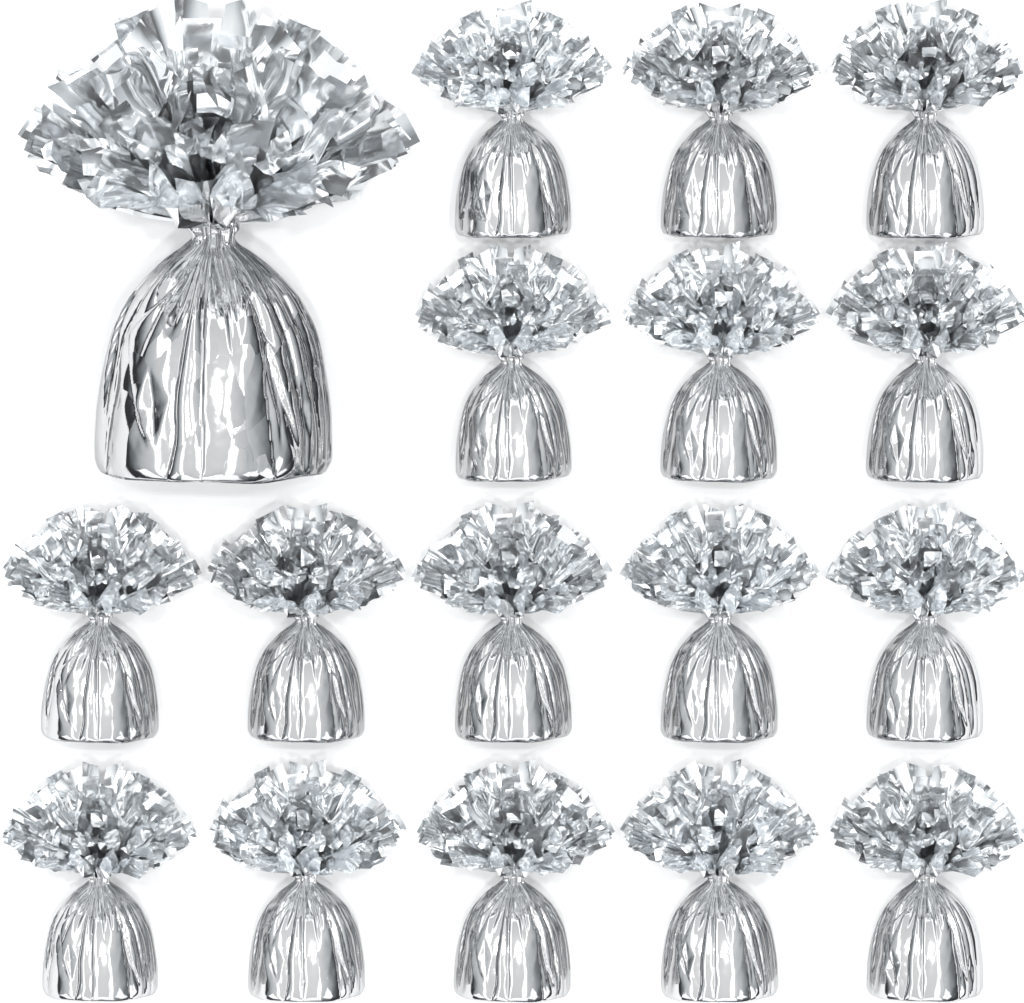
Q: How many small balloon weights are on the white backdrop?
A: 16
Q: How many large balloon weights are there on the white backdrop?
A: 1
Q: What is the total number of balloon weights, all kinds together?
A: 17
